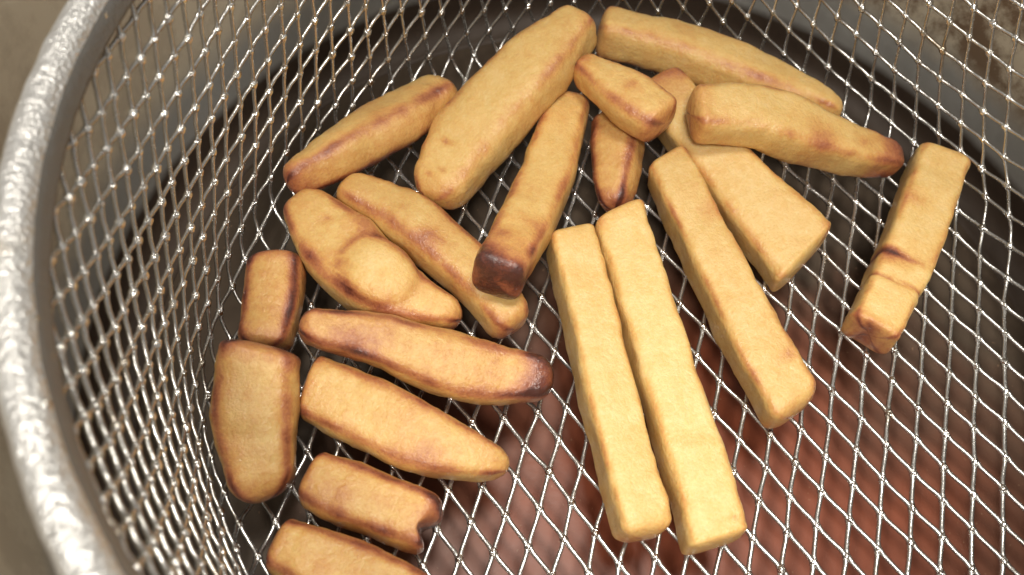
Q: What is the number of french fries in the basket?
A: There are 20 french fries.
